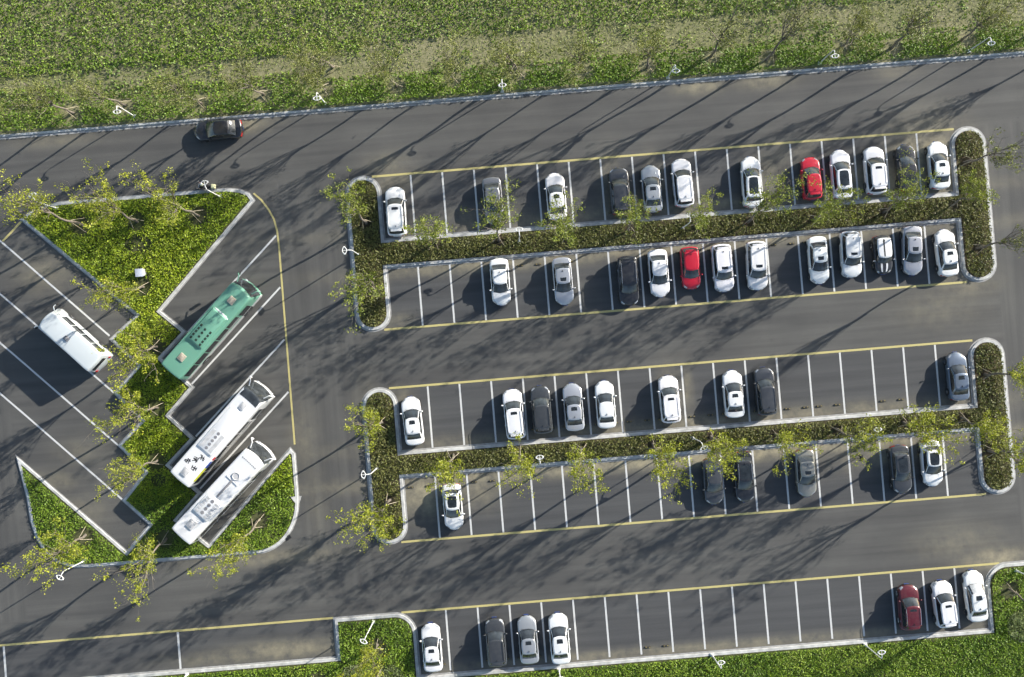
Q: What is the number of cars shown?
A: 47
